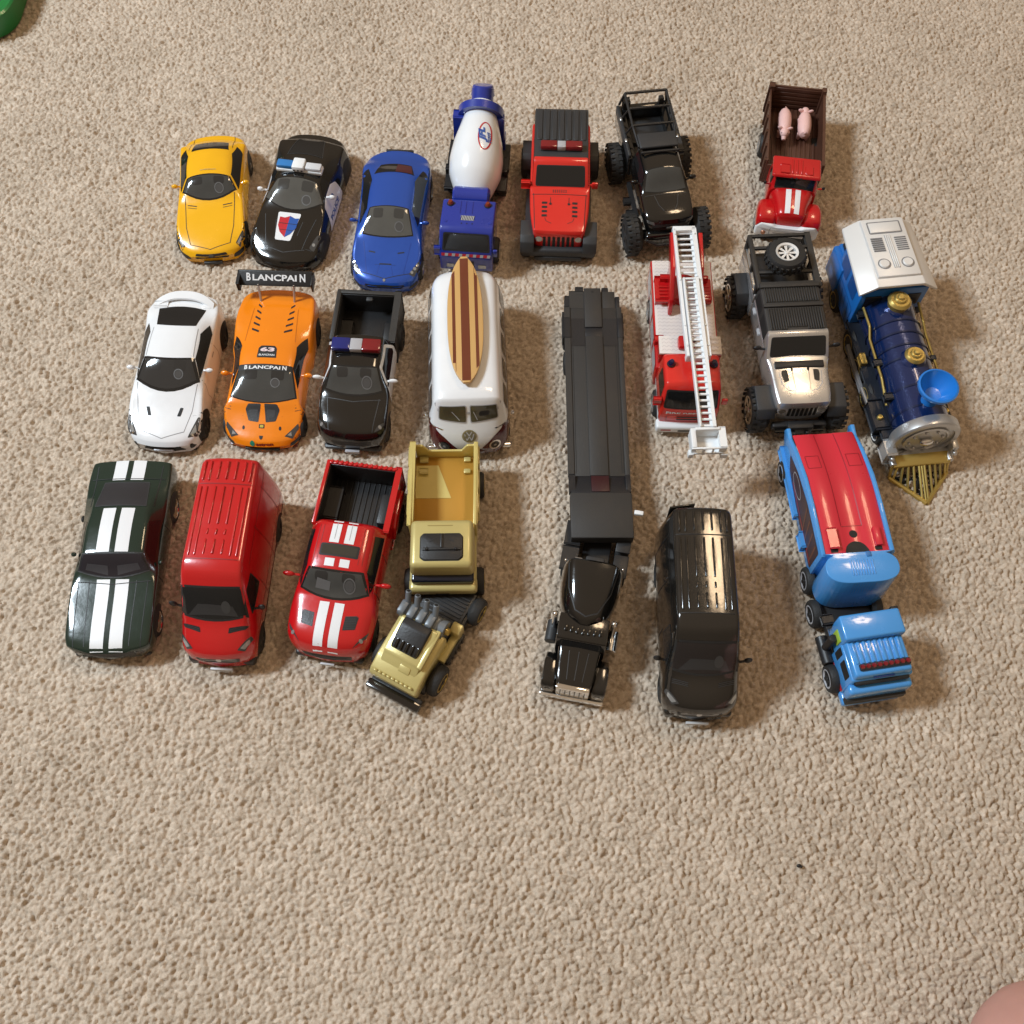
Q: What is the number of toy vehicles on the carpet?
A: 21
